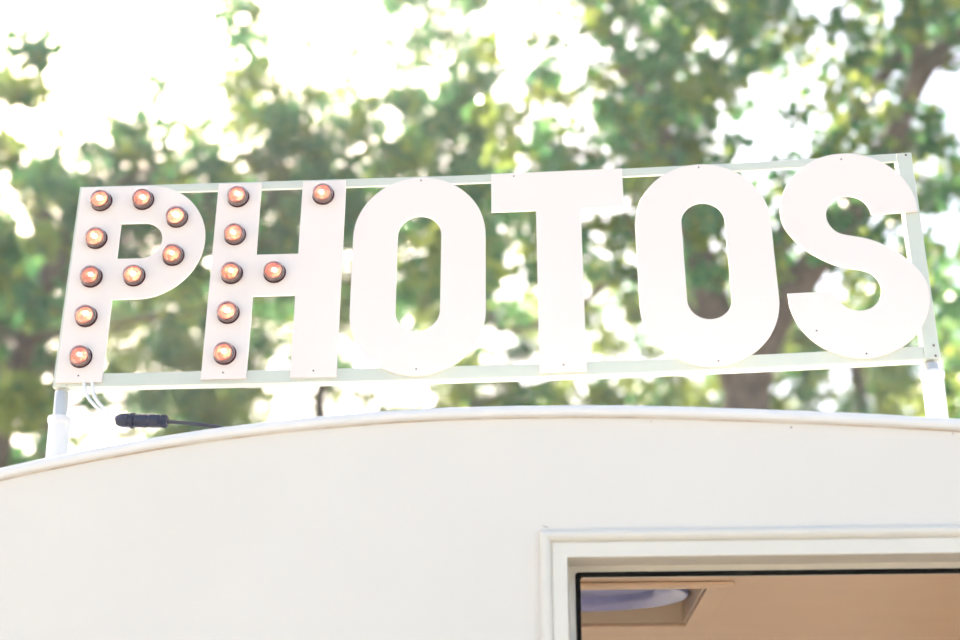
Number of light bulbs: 16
